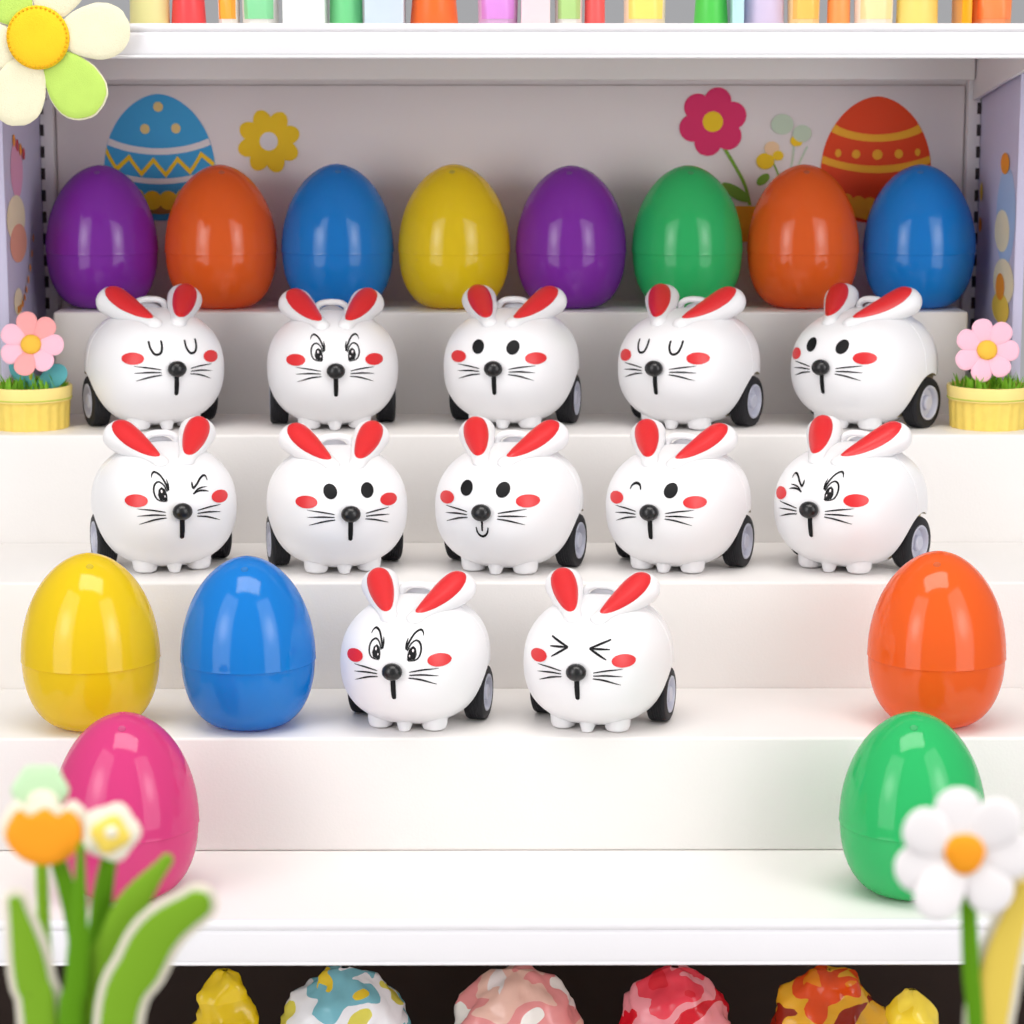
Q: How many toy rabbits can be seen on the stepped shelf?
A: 12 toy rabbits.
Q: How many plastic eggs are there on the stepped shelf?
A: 13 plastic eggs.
